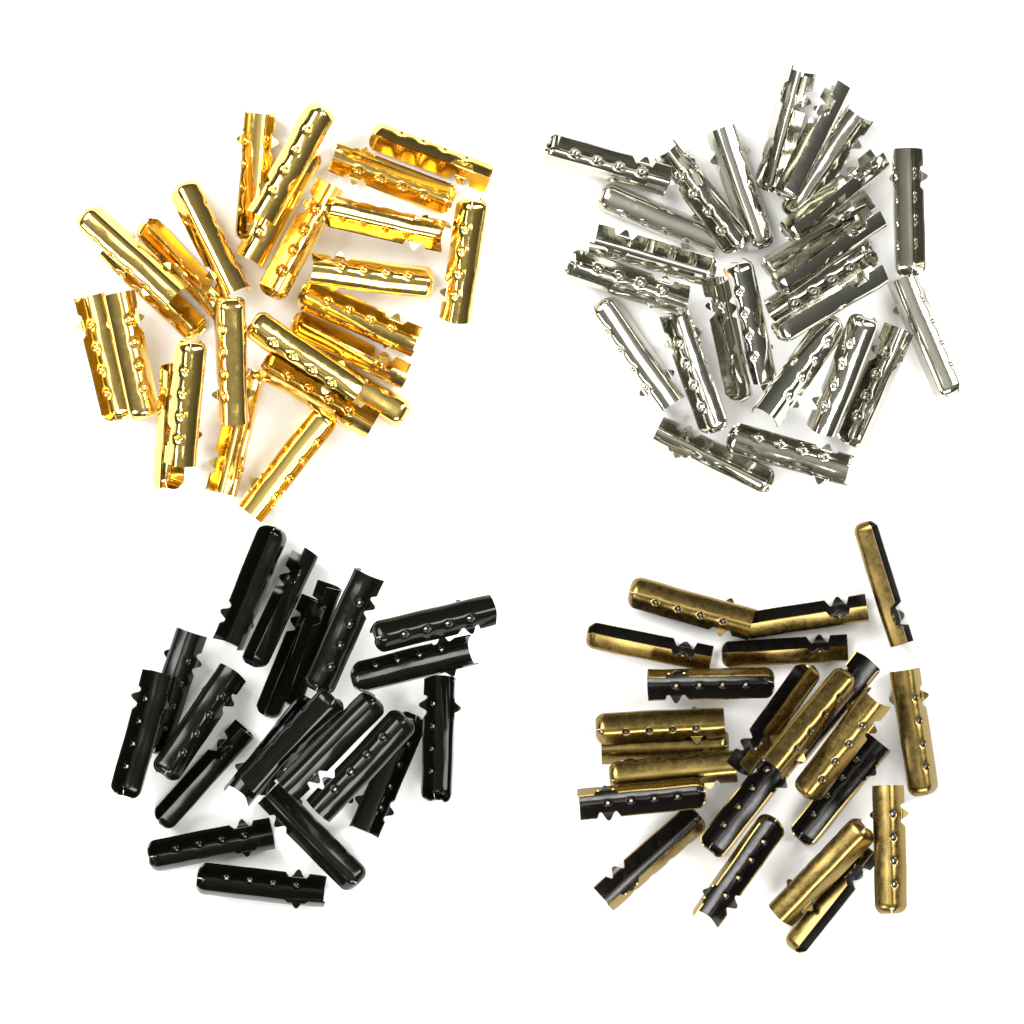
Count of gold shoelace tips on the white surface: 25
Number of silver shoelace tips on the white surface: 25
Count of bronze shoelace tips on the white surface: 22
